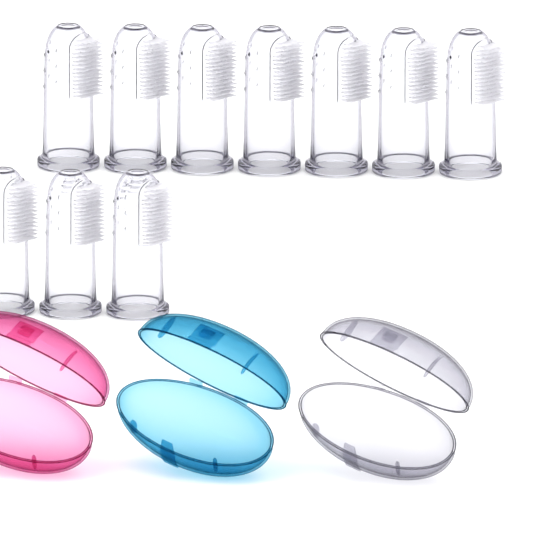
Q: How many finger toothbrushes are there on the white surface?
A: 10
